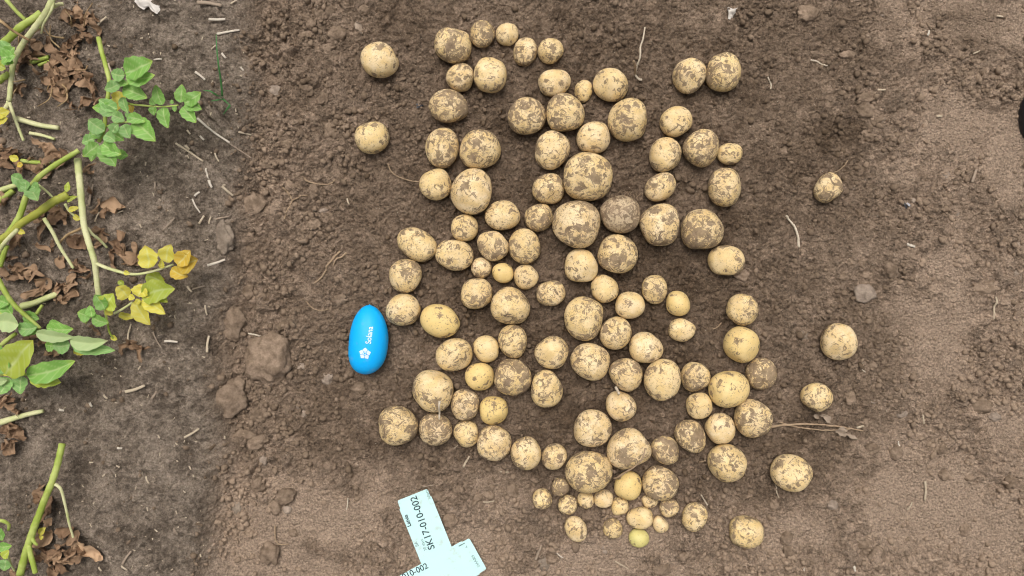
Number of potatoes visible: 118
